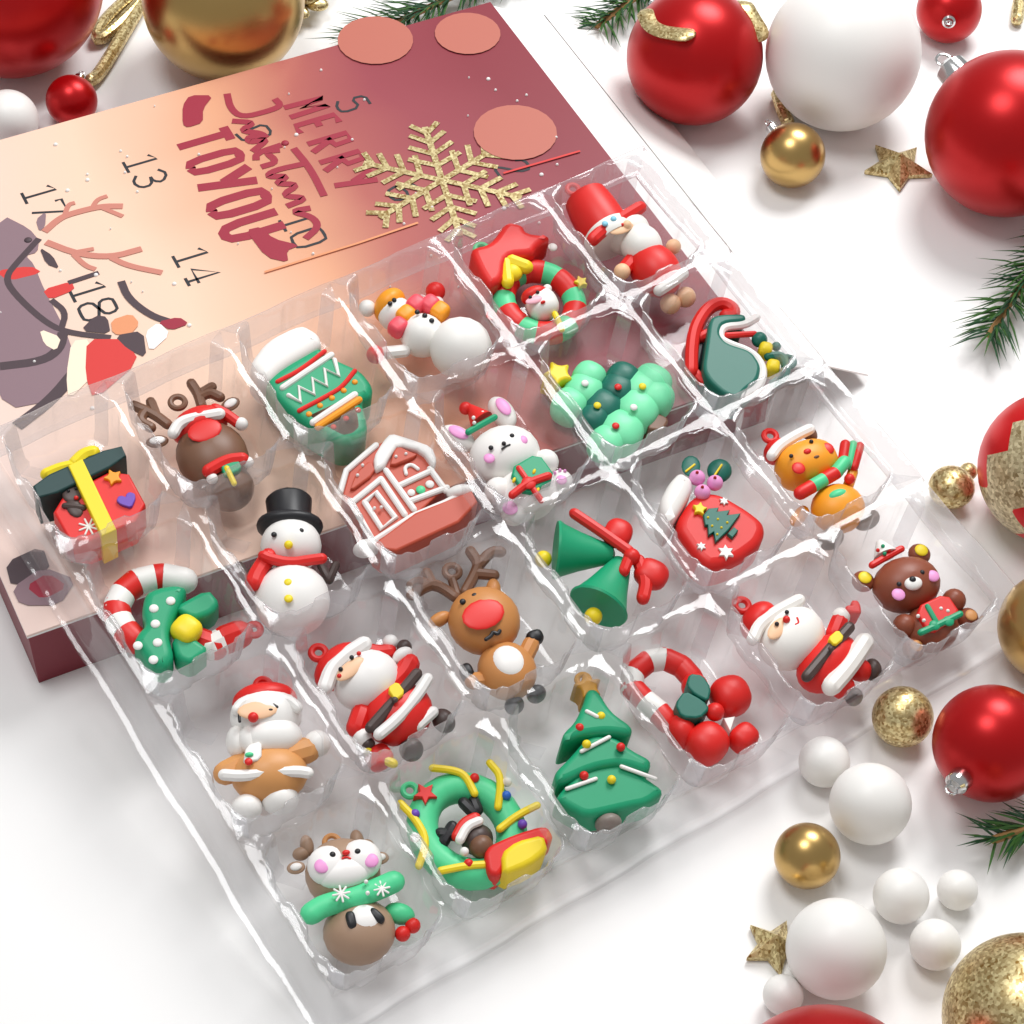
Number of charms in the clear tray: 24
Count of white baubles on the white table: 9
